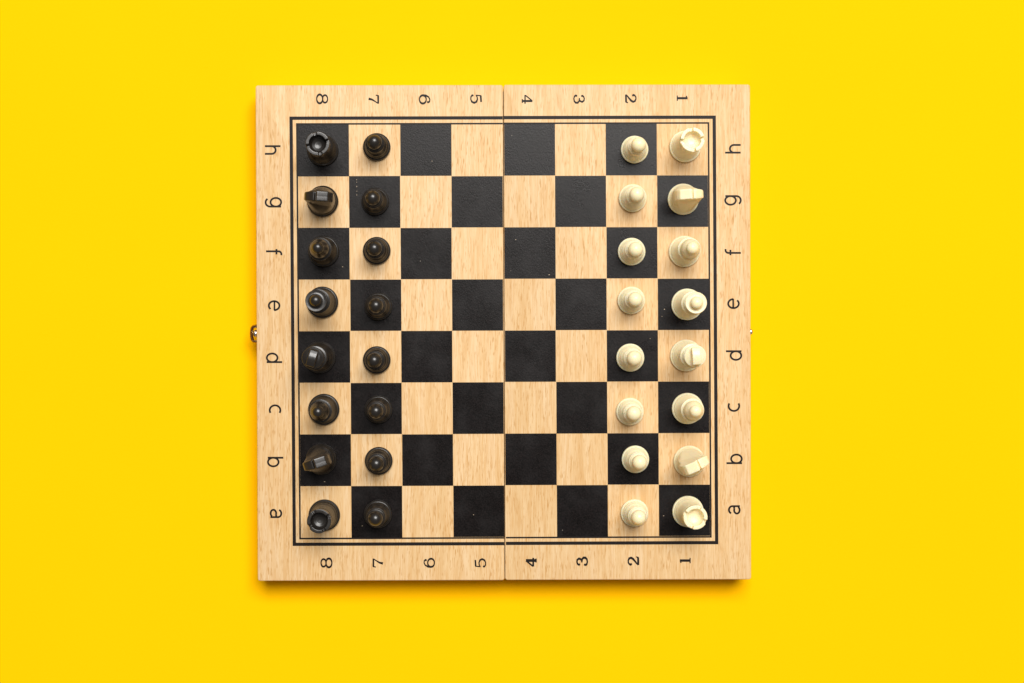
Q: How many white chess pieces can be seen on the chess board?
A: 16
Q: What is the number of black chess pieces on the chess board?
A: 16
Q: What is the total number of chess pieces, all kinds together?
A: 32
